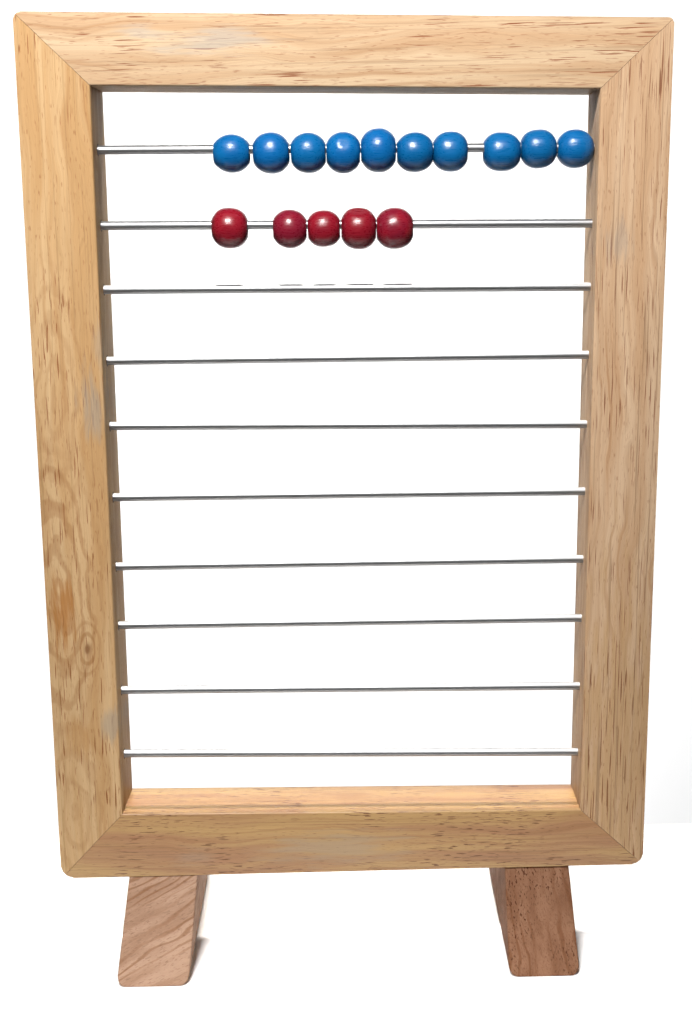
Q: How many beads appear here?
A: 15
